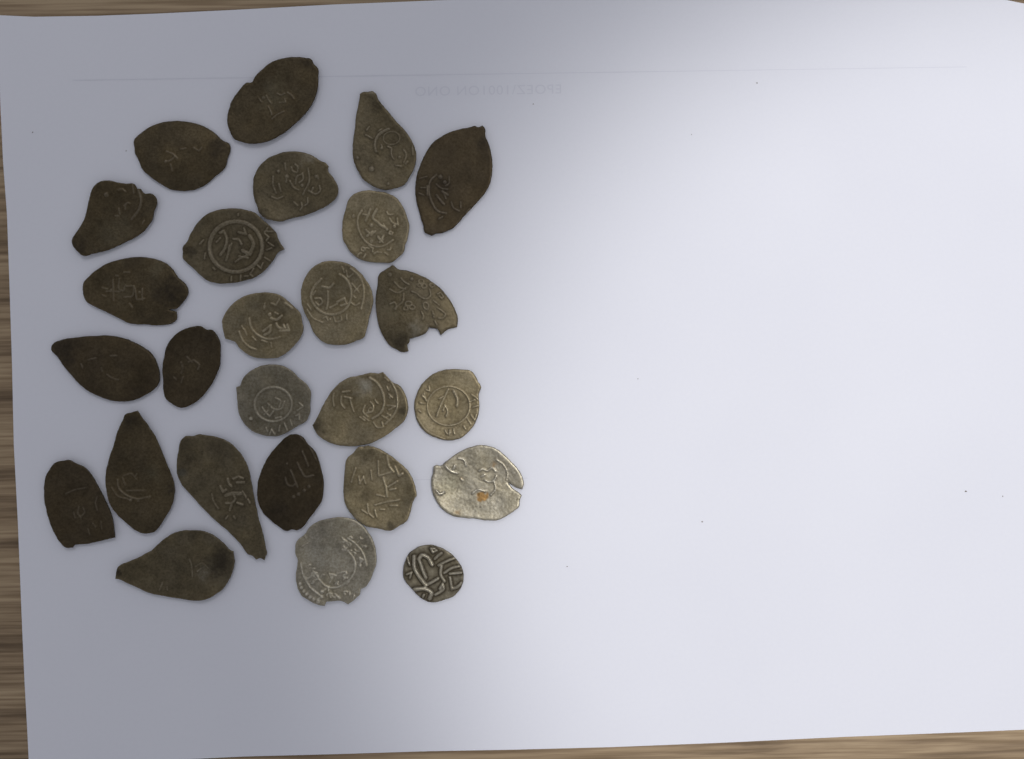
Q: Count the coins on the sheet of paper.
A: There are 26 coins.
